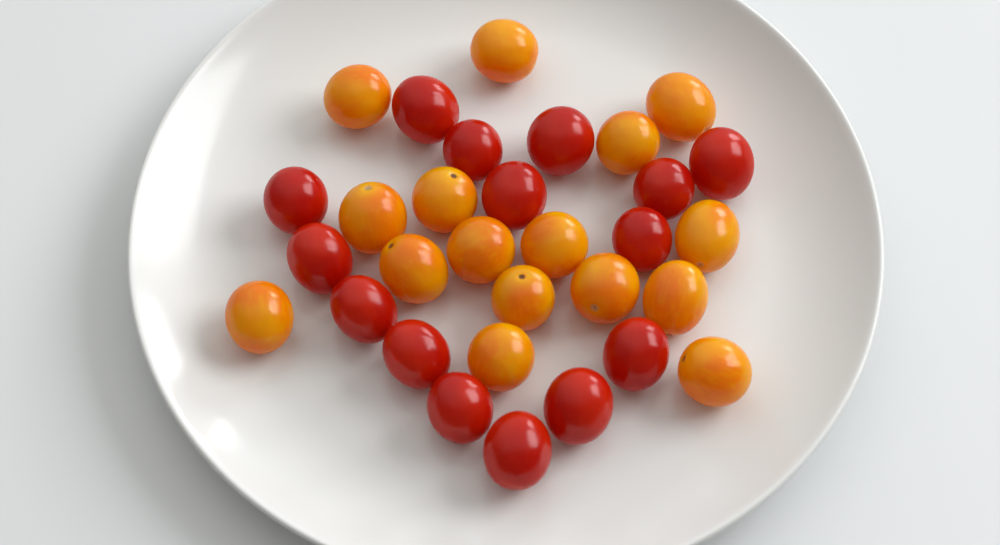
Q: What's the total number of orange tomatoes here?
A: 16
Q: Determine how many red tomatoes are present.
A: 15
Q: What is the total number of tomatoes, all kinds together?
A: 31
